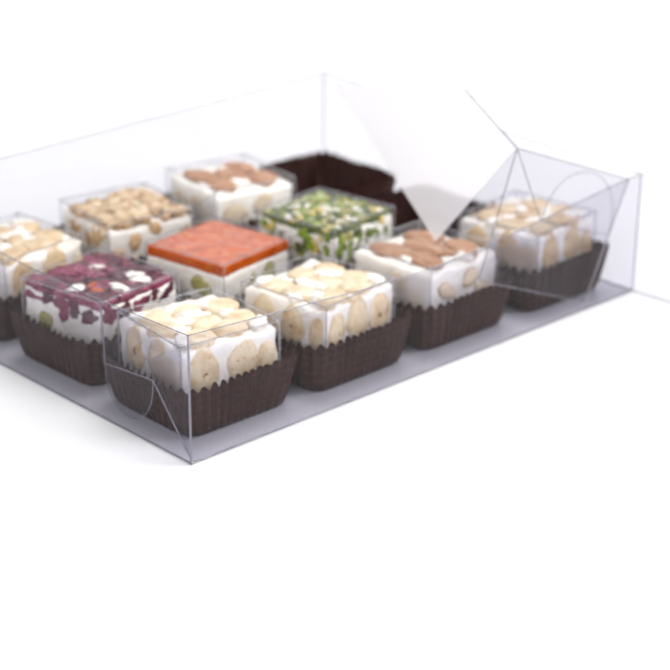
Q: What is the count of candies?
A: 10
